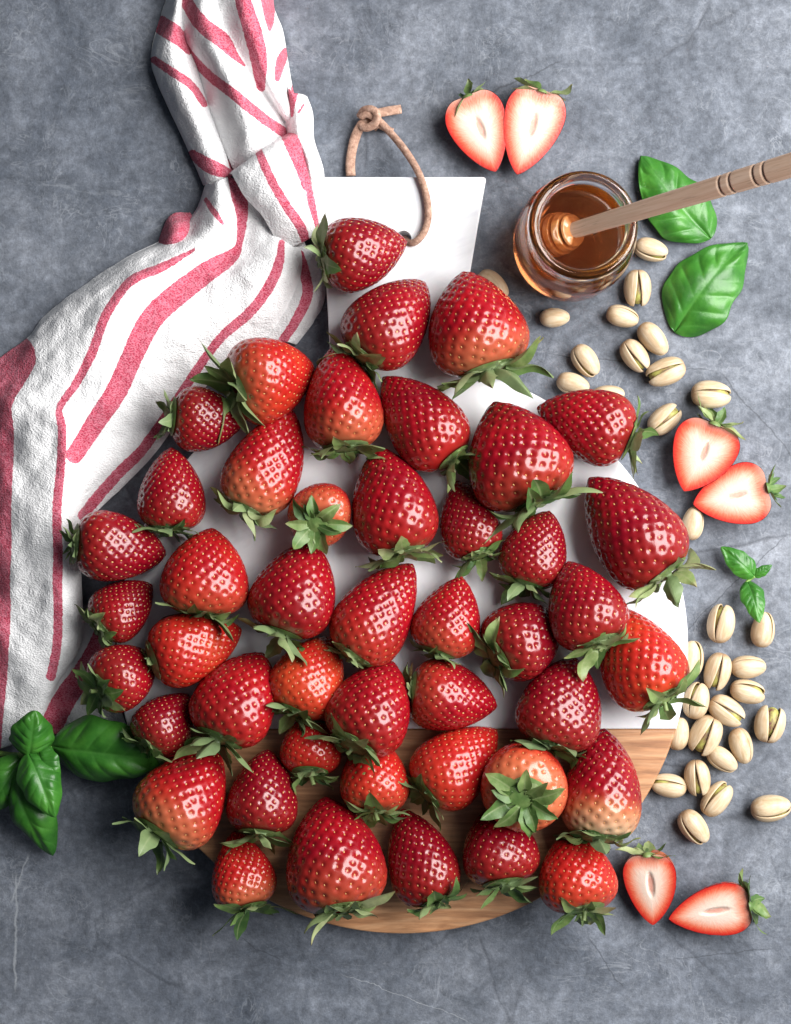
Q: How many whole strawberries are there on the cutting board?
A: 45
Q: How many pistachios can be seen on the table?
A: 32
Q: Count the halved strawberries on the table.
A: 6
